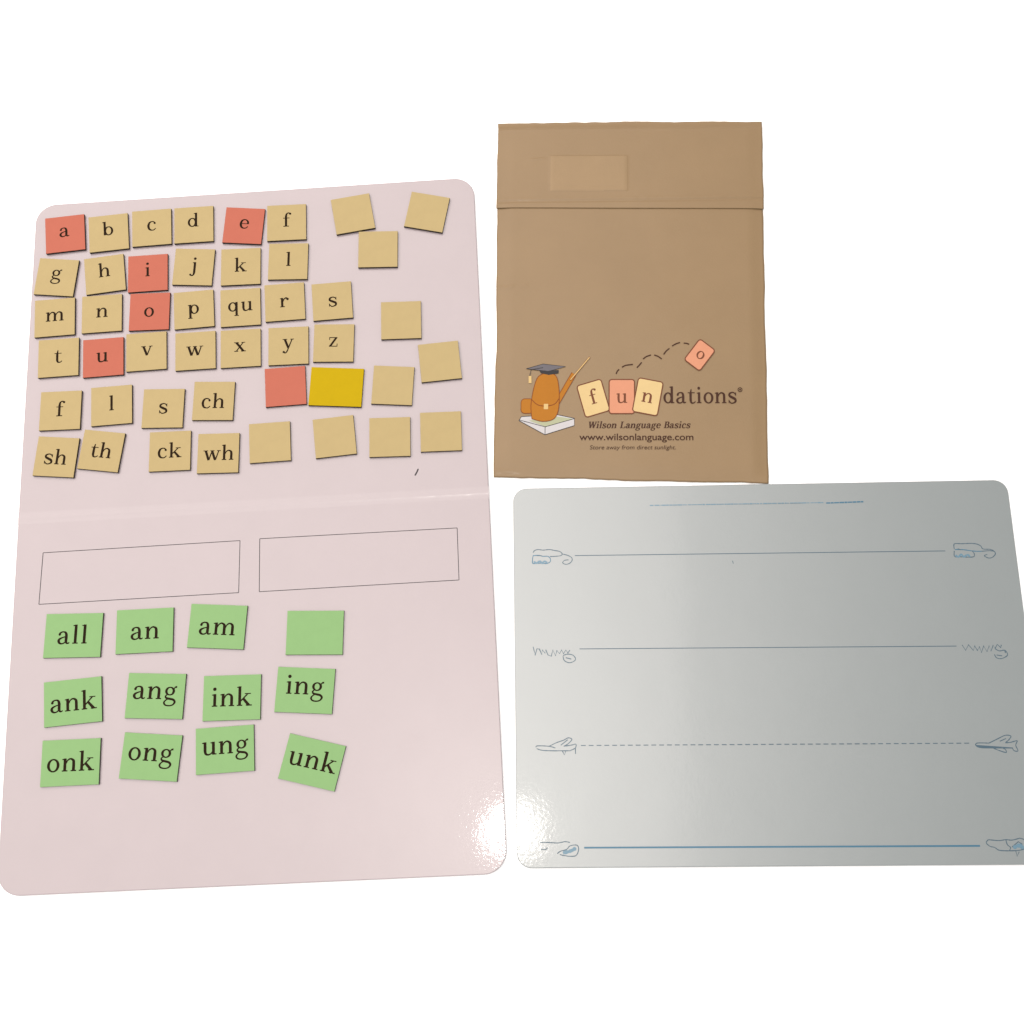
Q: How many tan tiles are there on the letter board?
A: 39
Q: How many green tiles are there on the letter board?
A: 12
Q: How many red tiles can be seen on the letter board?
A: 6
